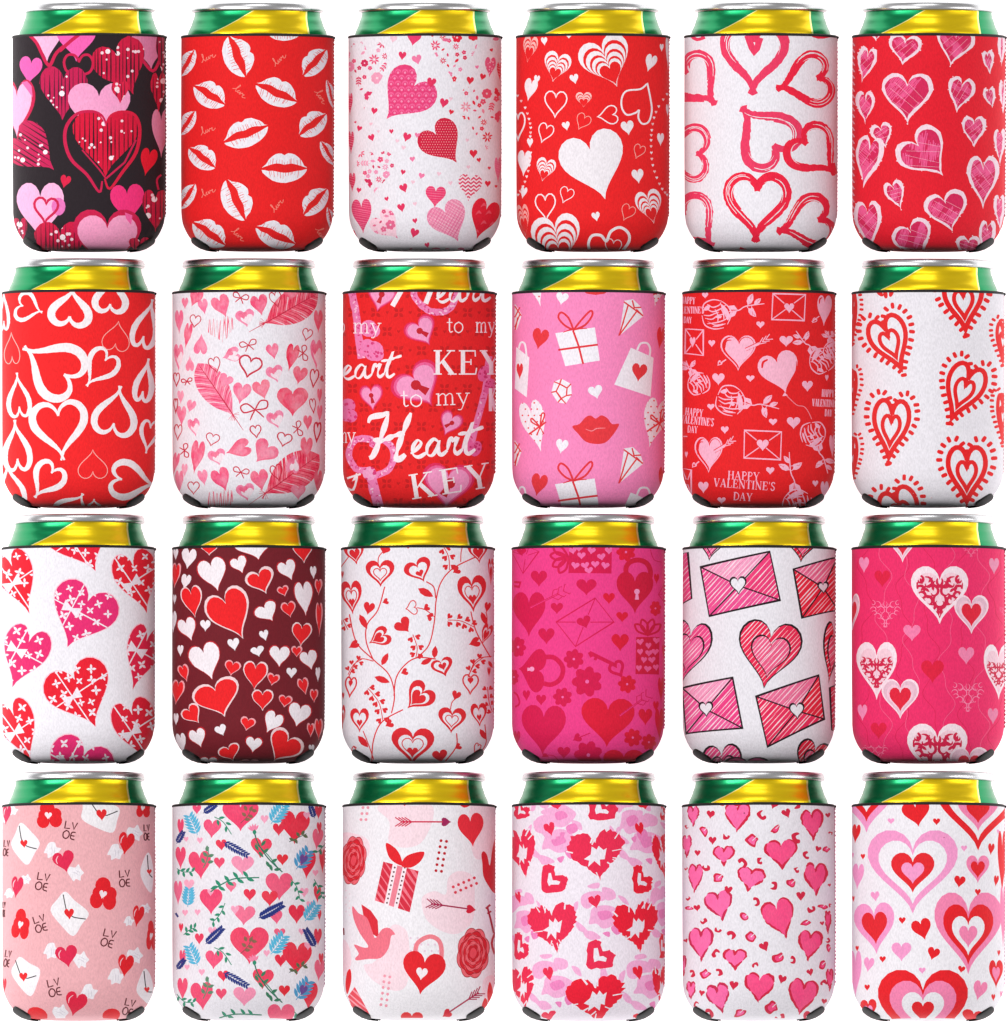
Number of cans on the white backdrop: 24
